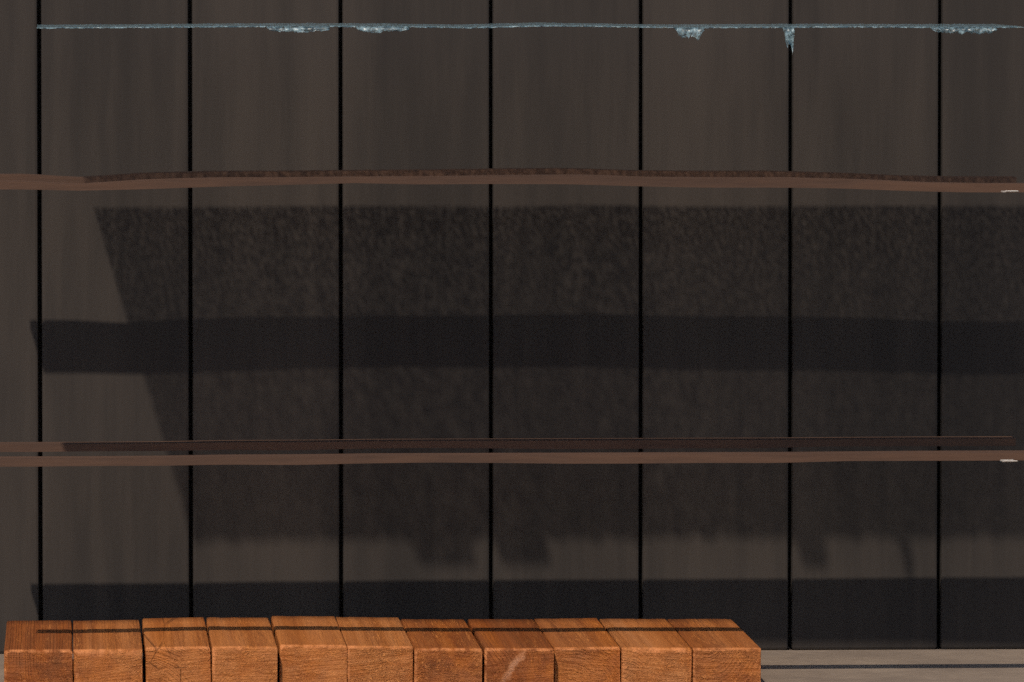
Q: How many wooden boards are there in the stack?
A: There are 11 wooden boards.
